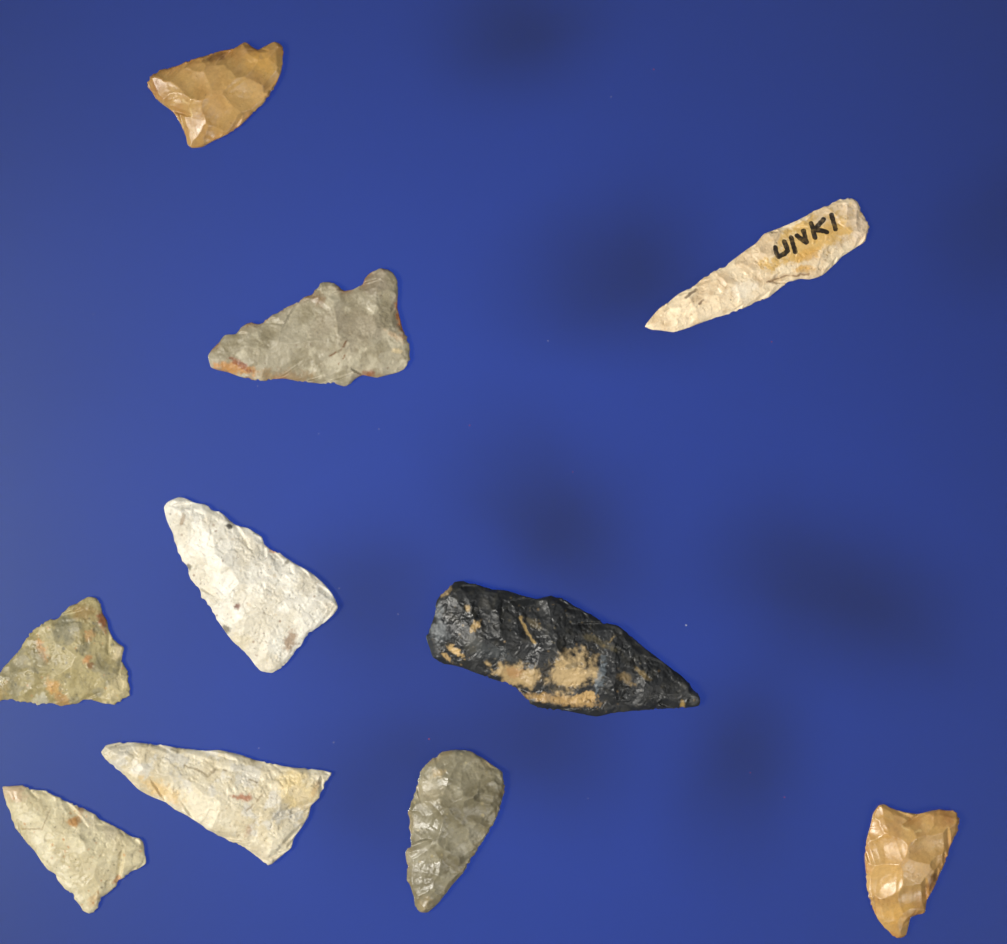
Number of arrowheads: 10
